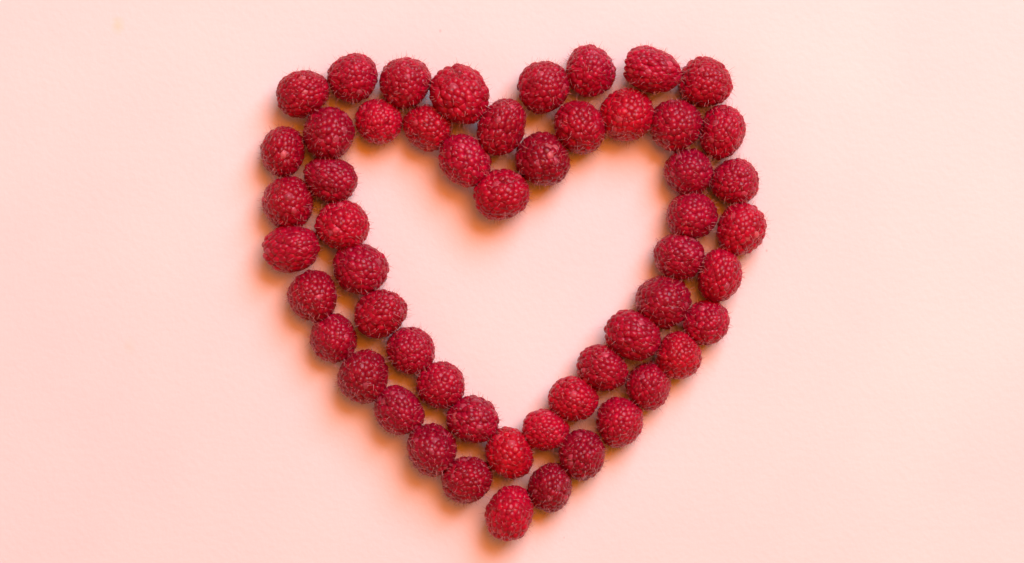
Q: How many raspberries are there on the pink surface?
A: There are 54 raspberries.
